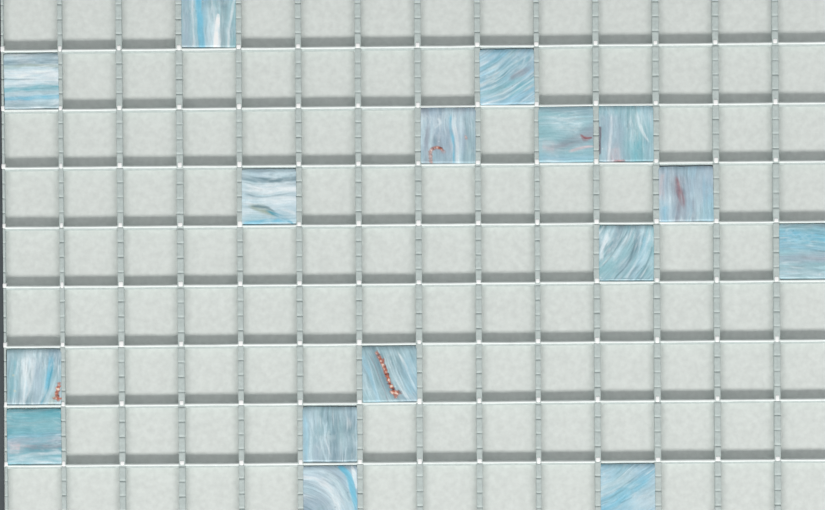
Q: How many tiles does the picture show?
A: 16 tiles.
